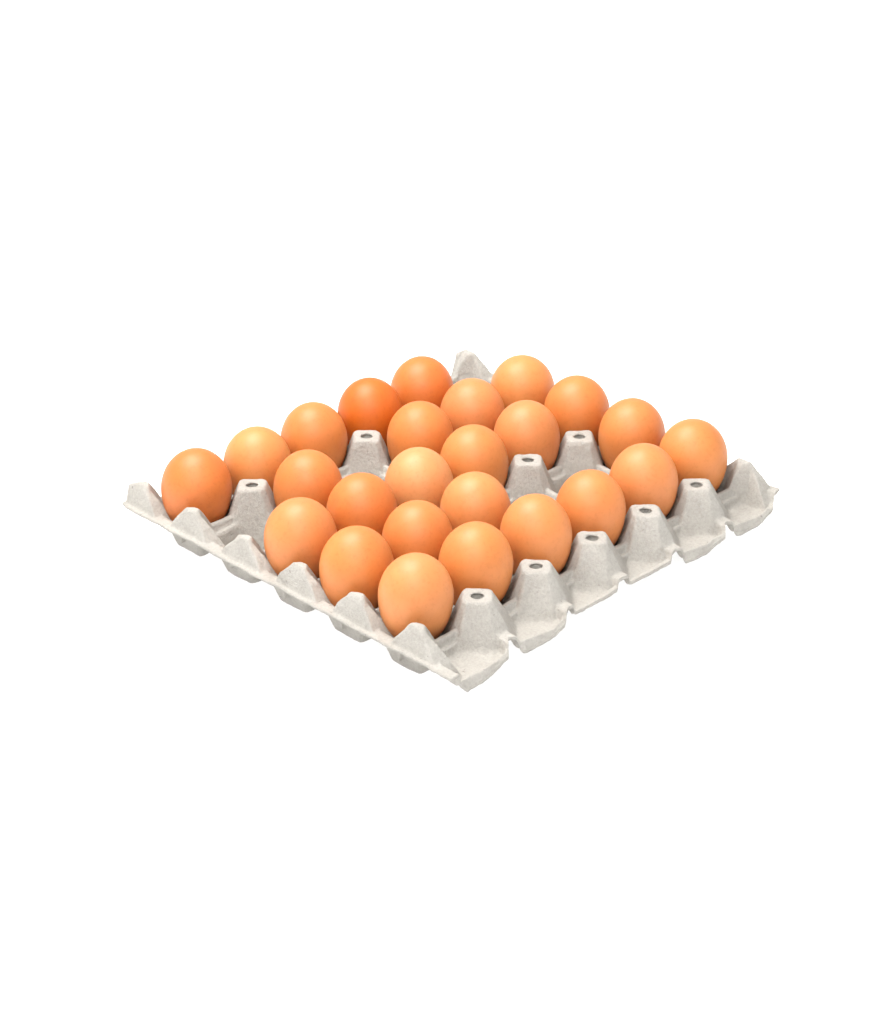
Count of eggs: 25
